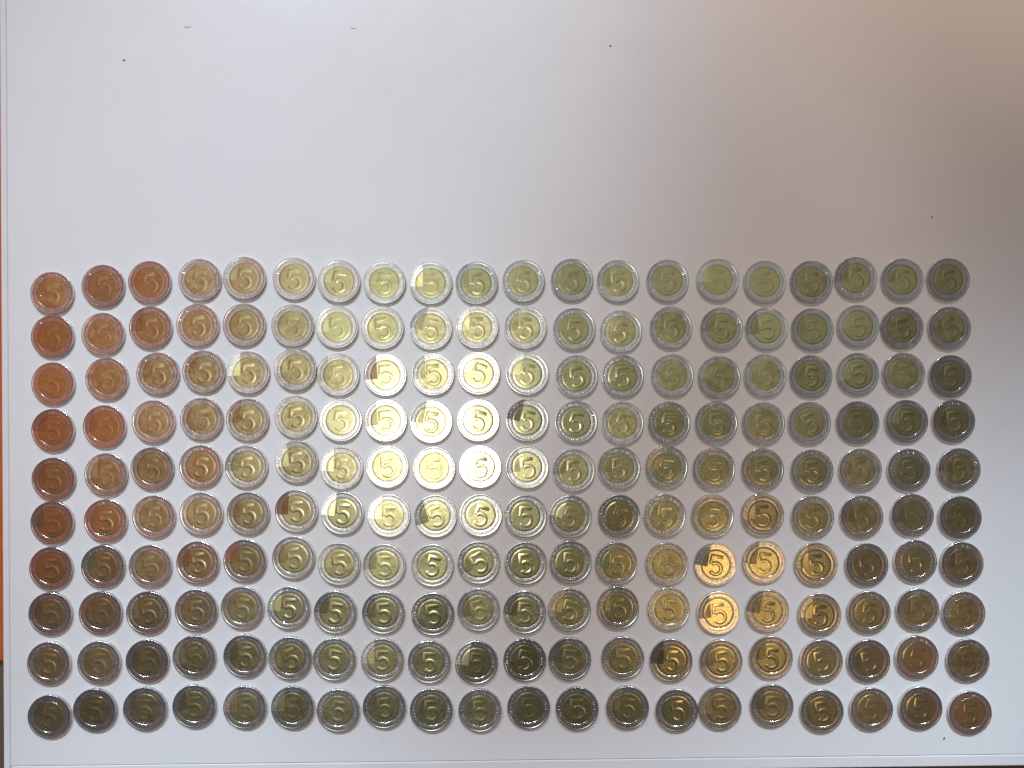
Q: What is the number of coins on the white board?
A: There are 200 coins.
